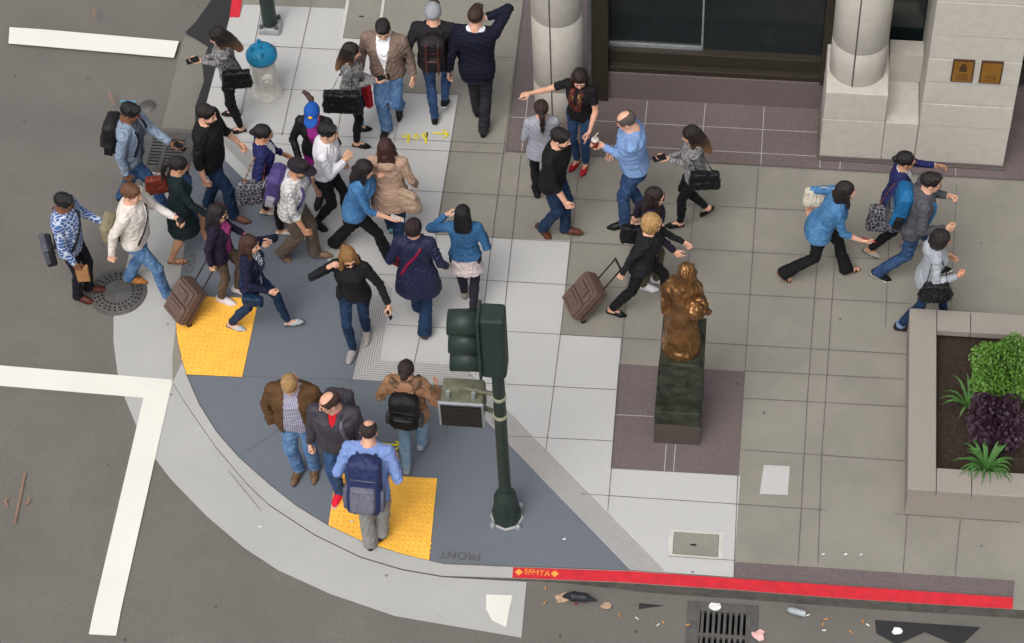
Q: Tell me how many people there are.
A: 36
